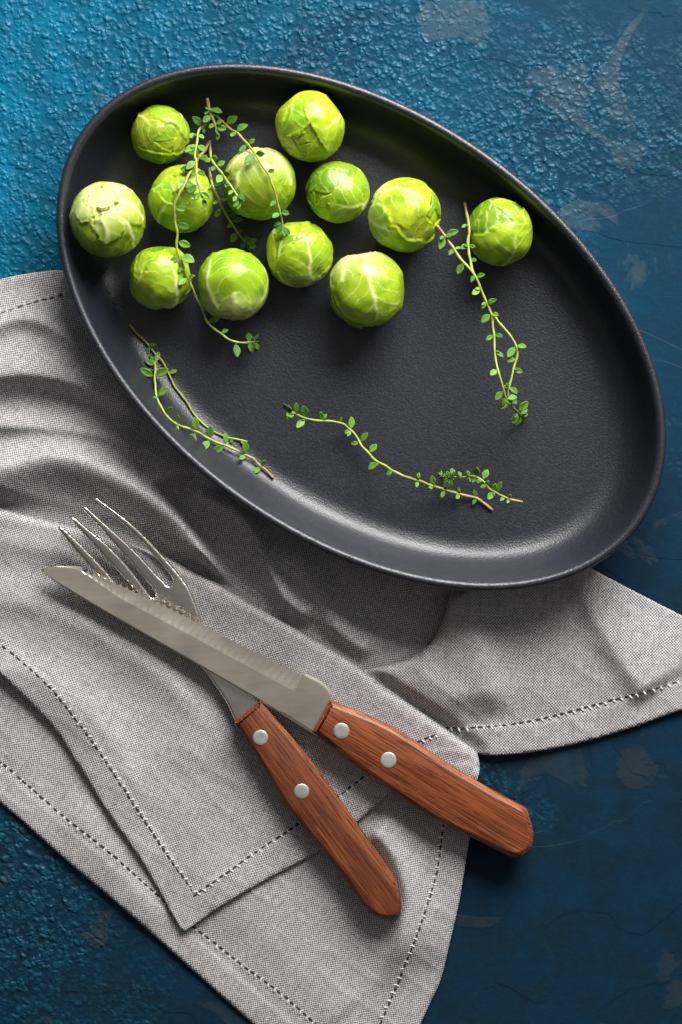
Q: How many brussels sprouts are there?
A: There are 12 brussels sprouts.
